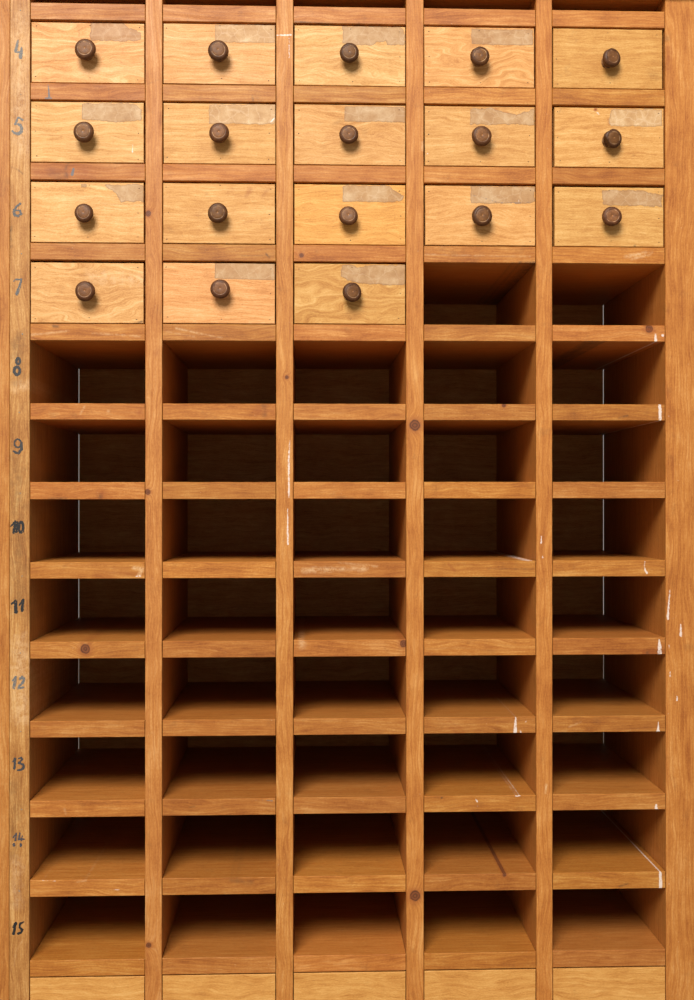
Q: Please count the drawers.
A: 18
